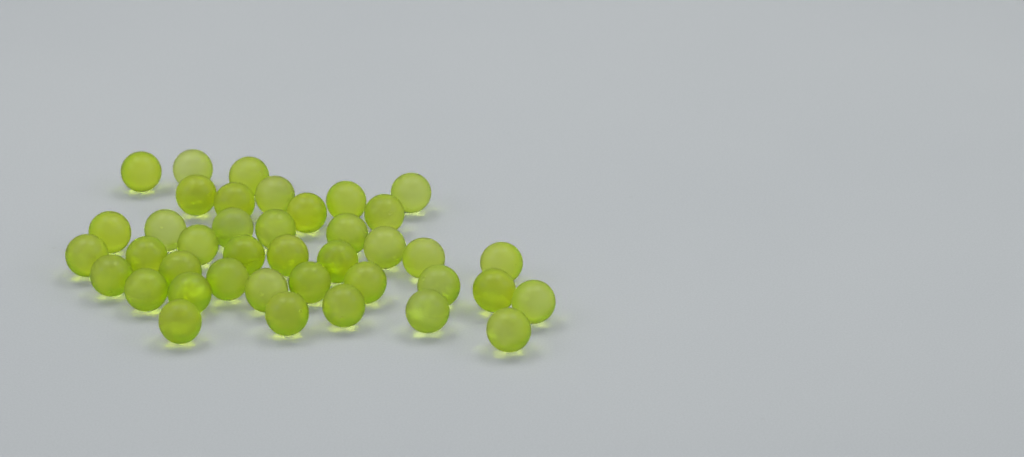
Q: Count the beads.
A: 40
